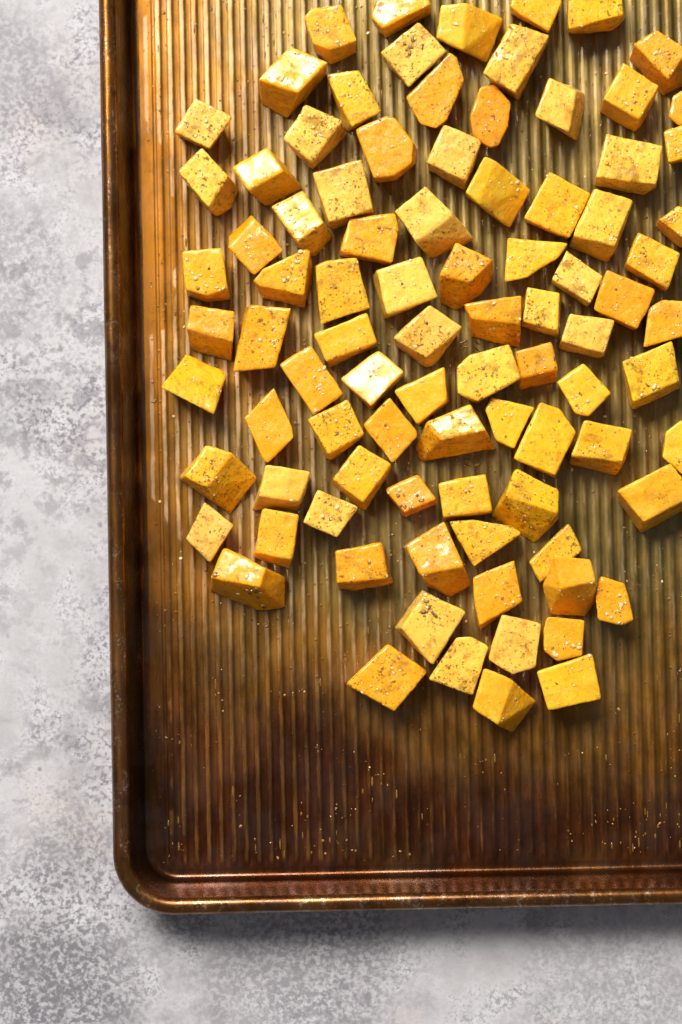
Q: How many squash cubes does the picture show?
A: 90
